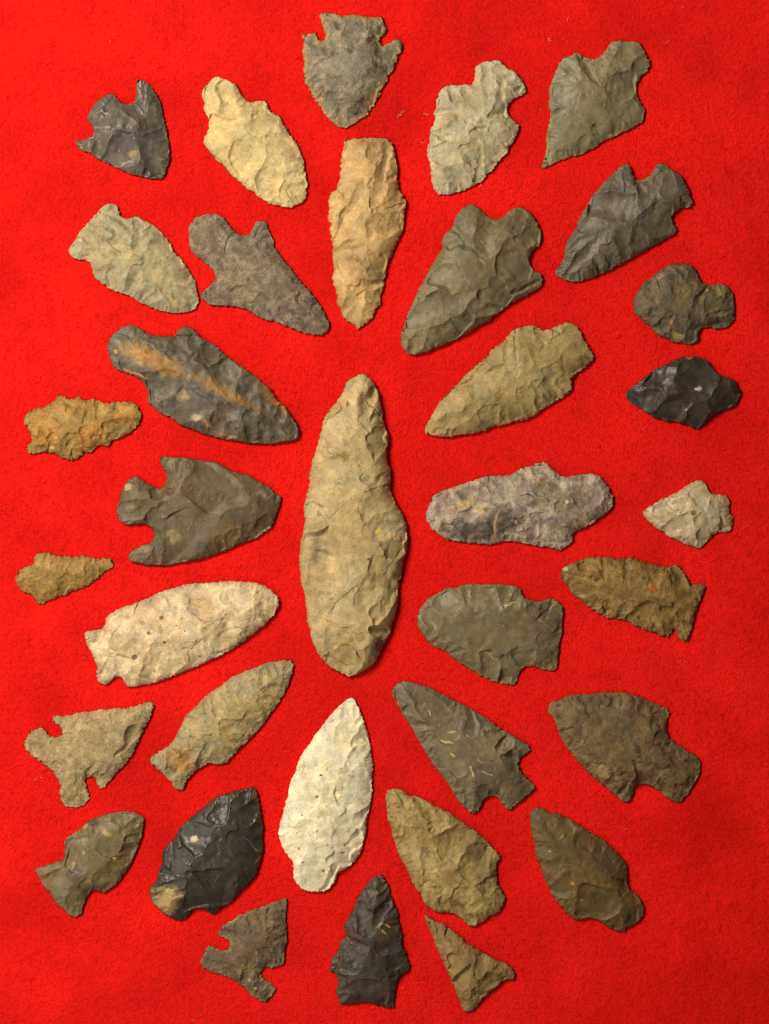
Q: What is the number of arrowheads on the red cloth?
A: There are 35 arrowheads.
